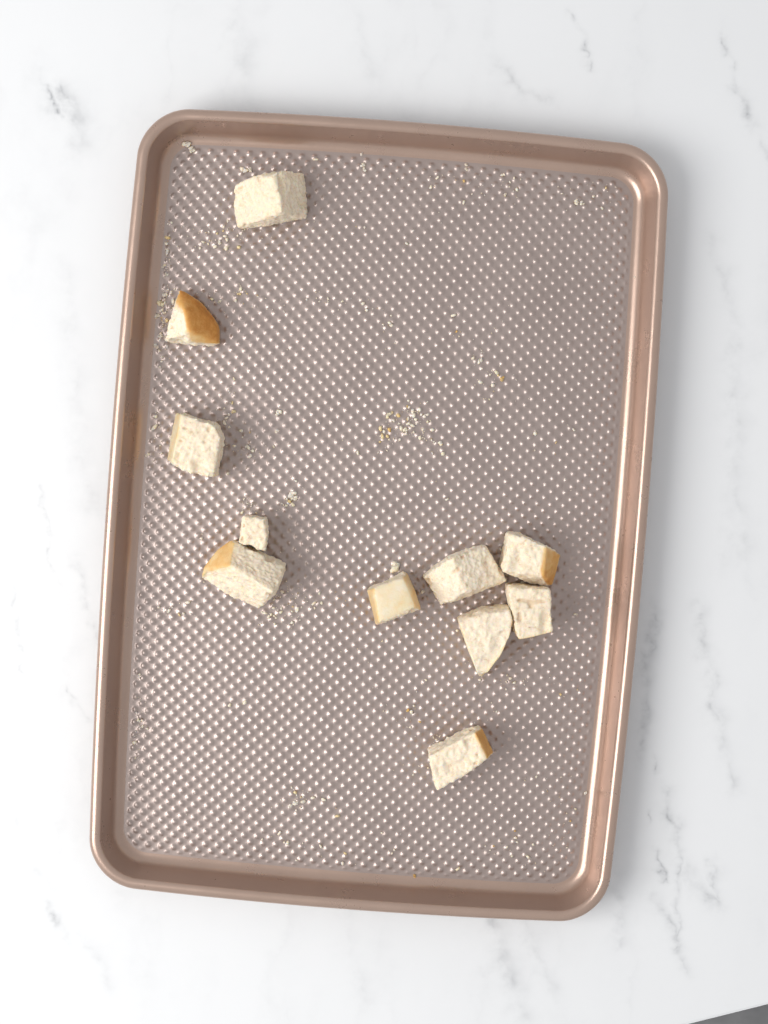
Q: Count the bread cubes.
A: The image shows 11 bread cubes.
